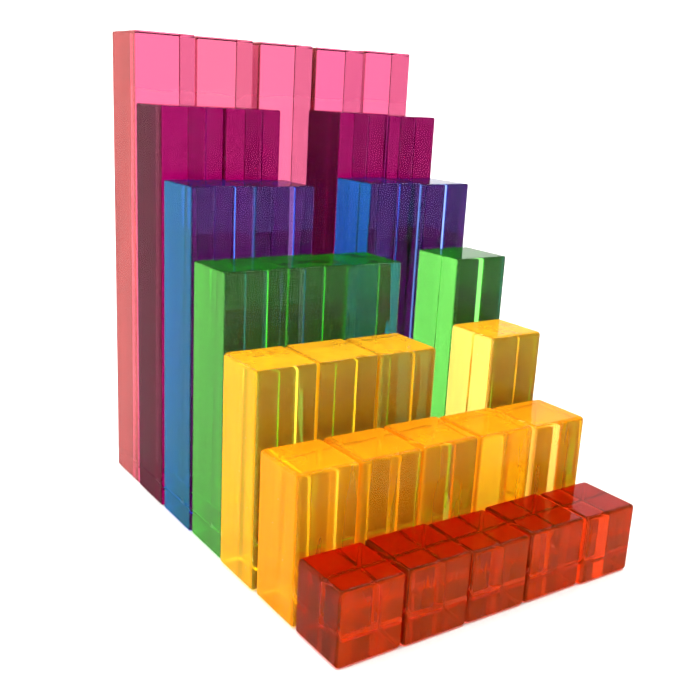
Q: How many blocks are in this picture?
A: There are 31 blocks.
